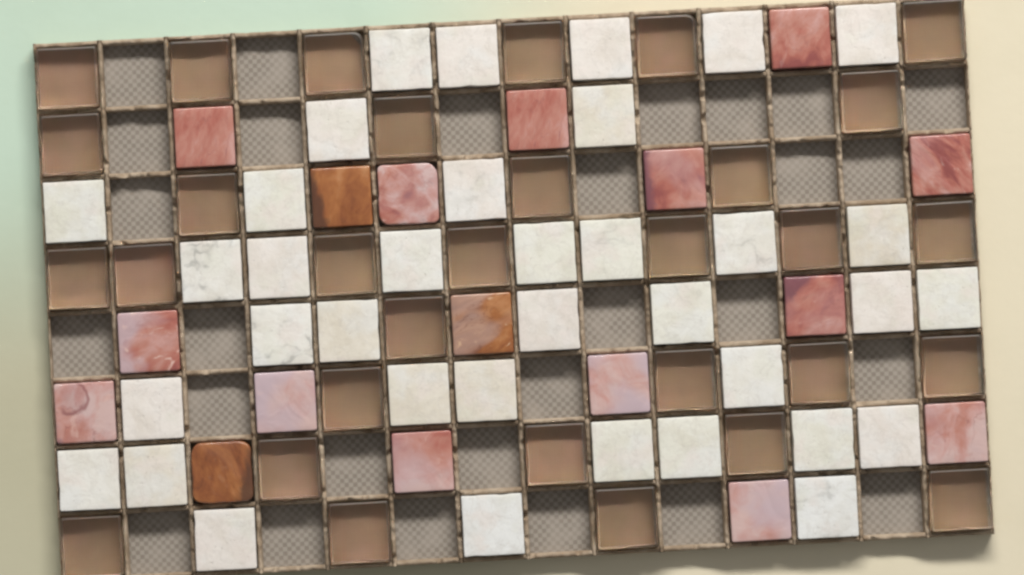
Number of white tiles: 36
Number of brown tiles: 31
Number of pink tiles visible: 14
